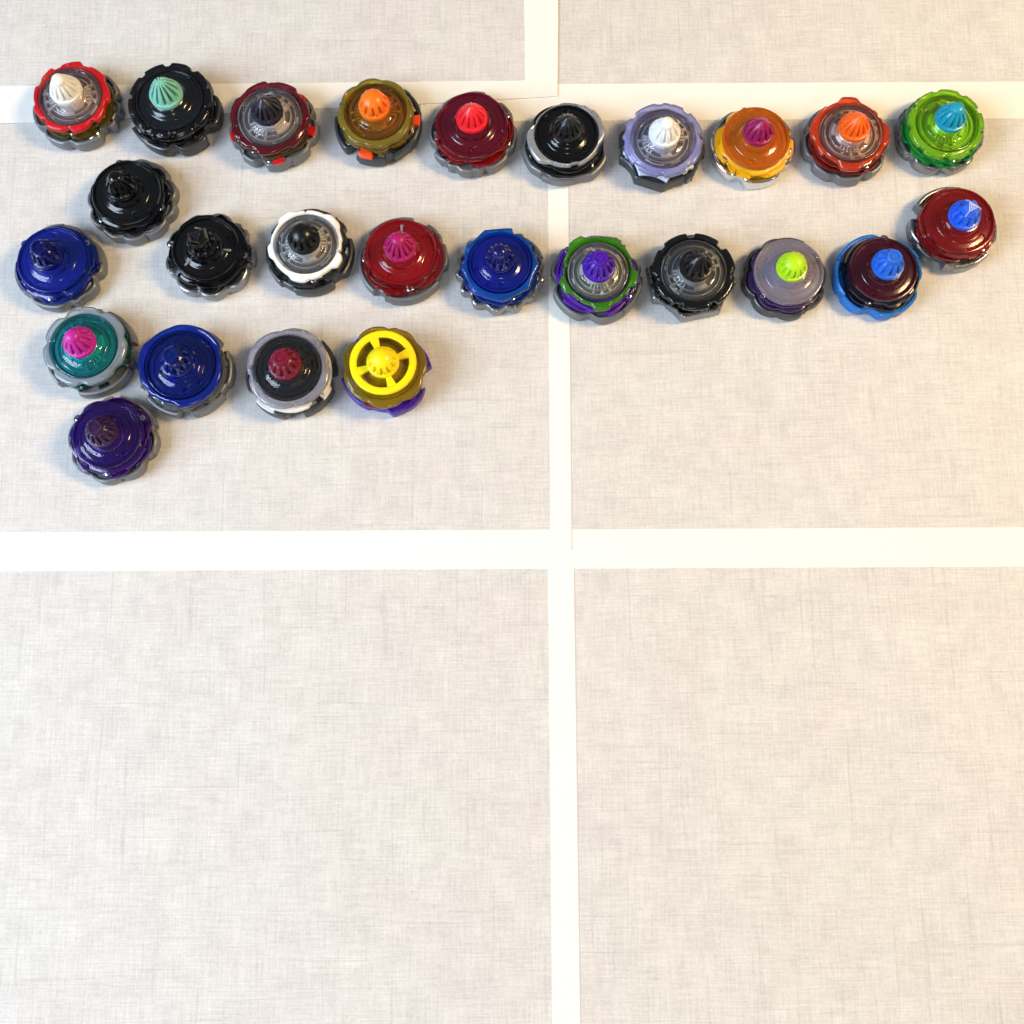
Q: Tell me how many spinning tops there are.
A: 26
